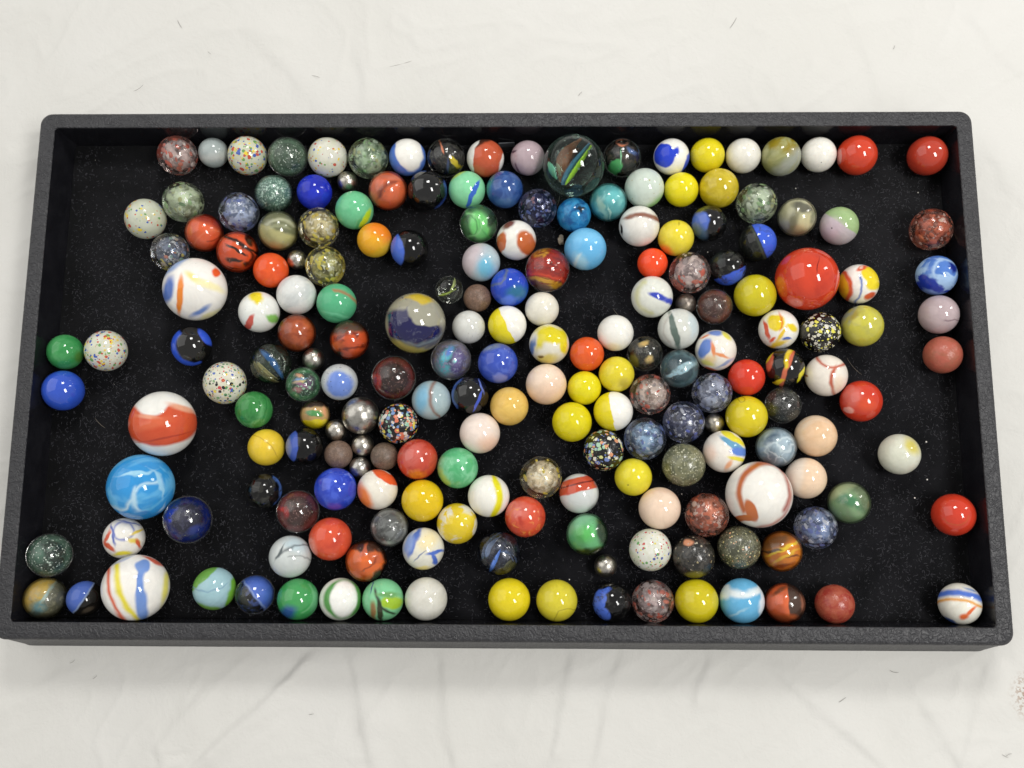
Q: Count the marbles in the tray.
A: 198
